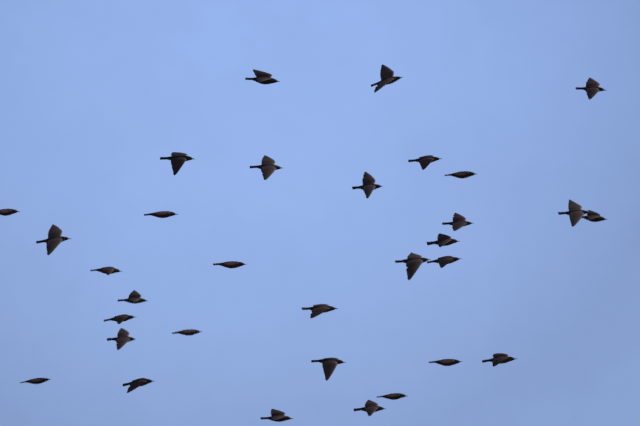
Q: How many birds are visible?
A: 32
